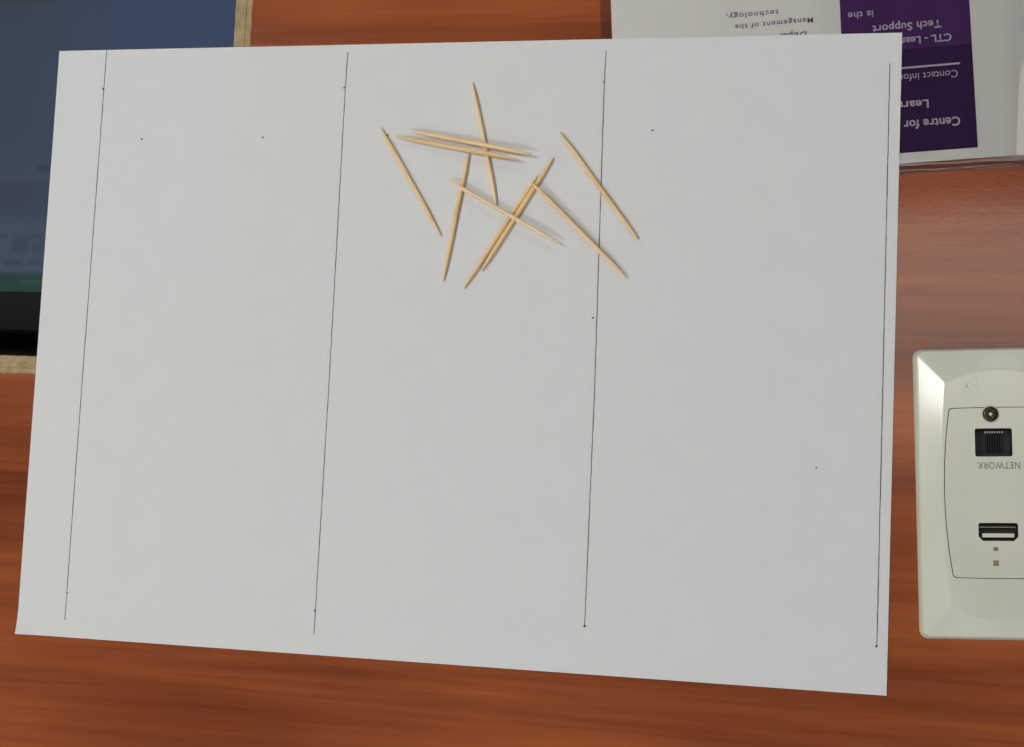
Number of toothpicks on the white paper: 10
